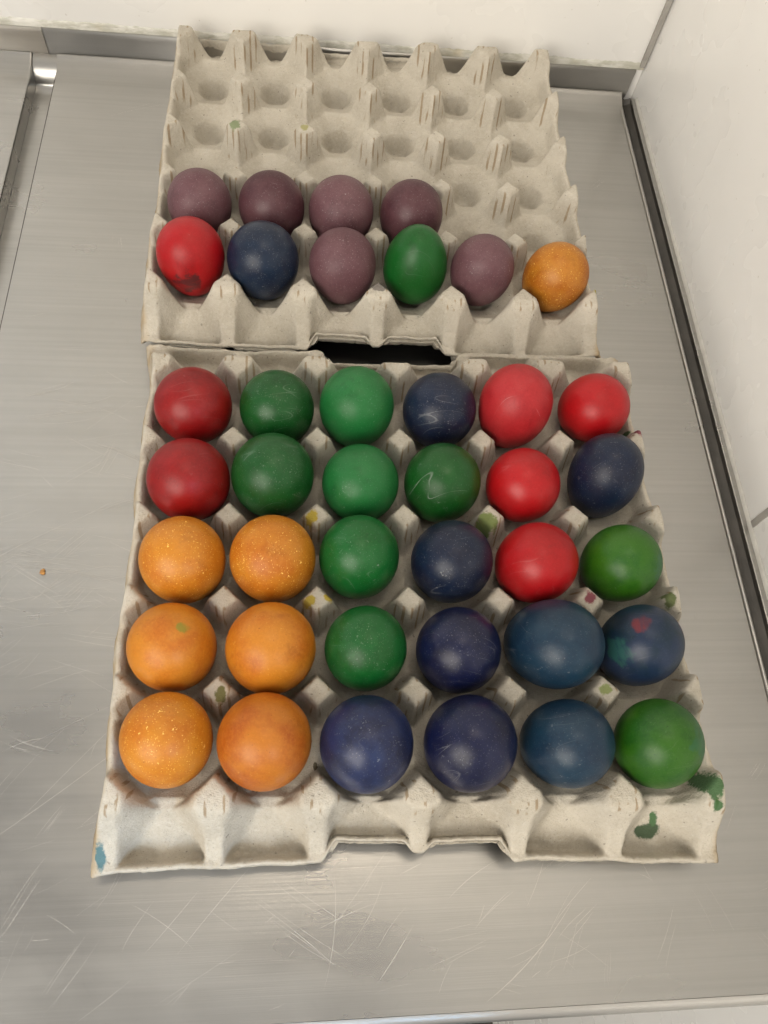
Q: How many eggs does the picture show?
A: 40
